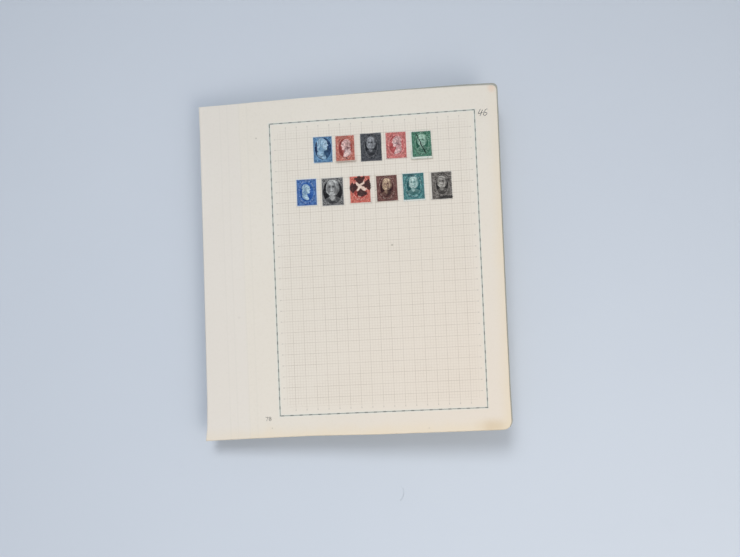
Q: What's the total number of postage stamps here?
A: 11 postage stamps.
